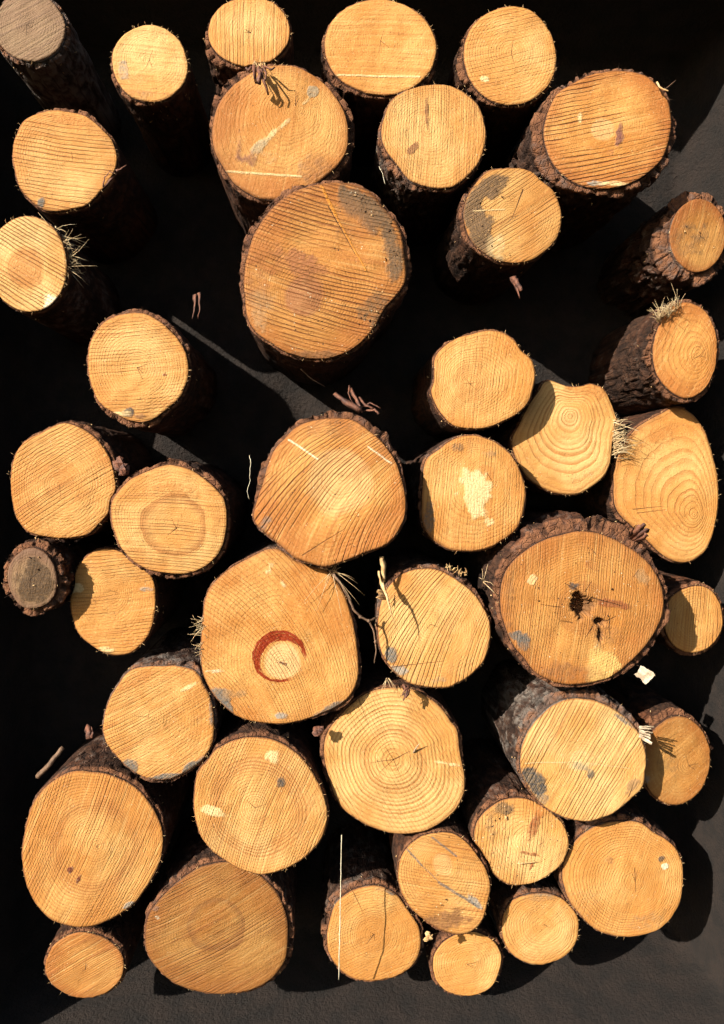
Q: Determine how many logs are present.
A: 42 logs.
